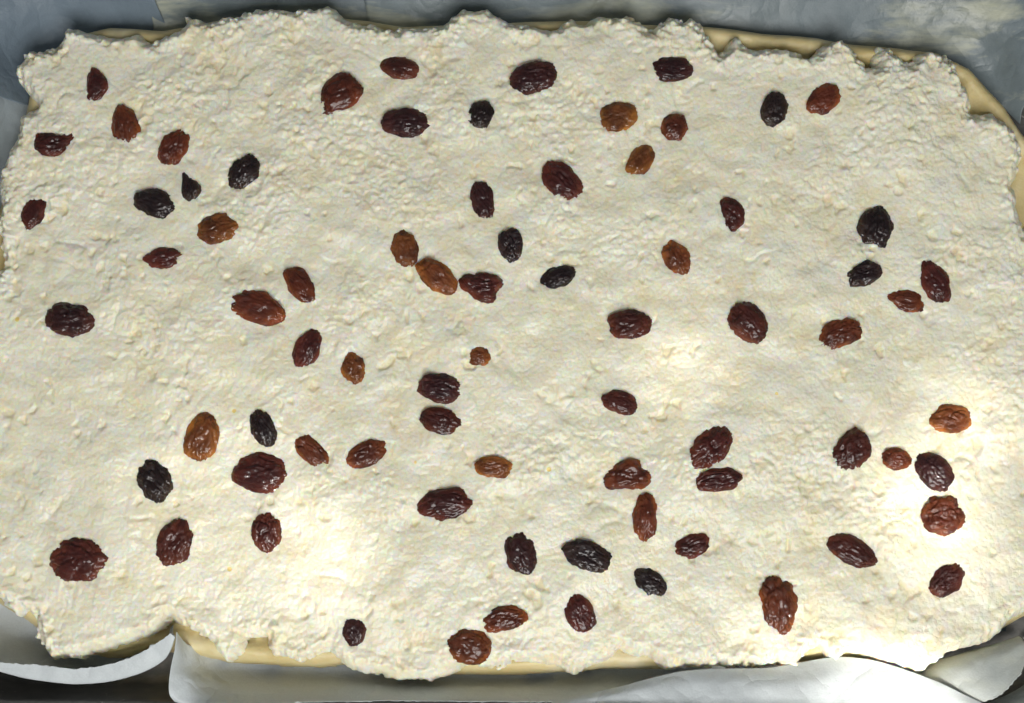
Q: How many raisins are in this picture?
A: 77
